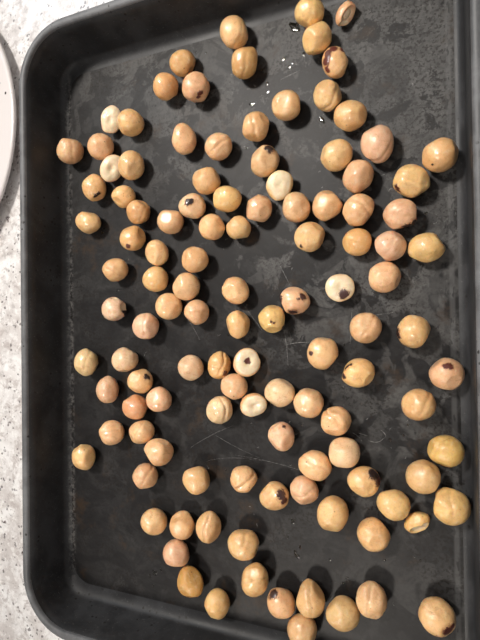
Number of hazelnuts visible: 118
